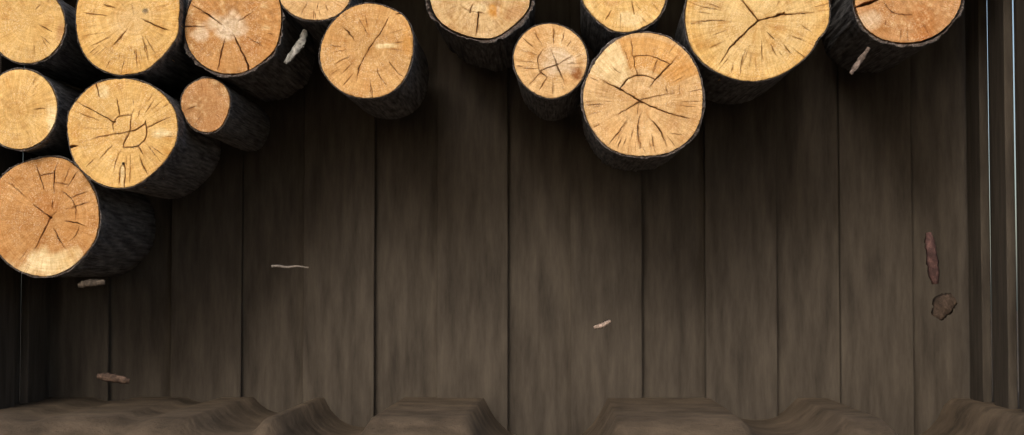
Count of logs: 15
